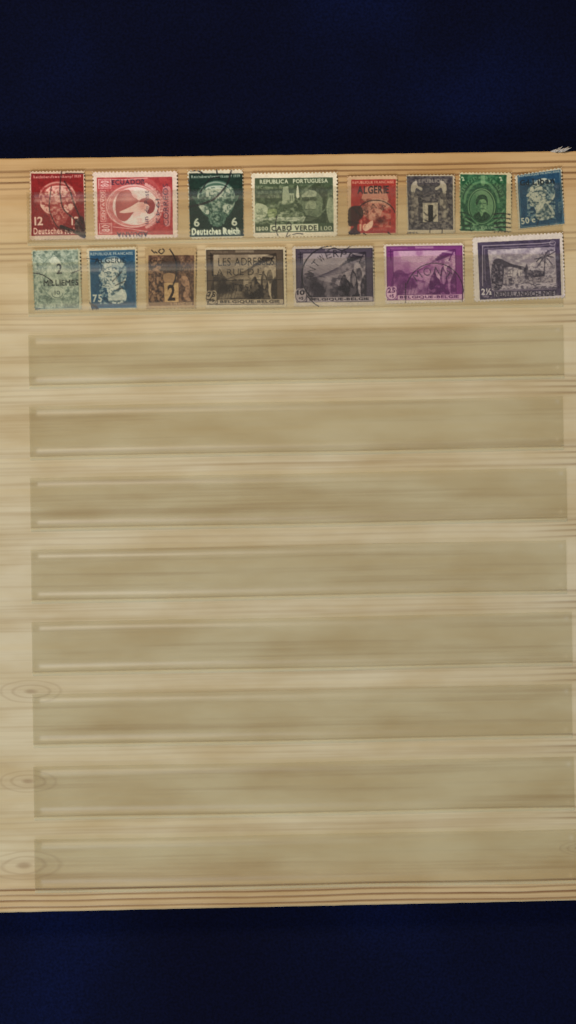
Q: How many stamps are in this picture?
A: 15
